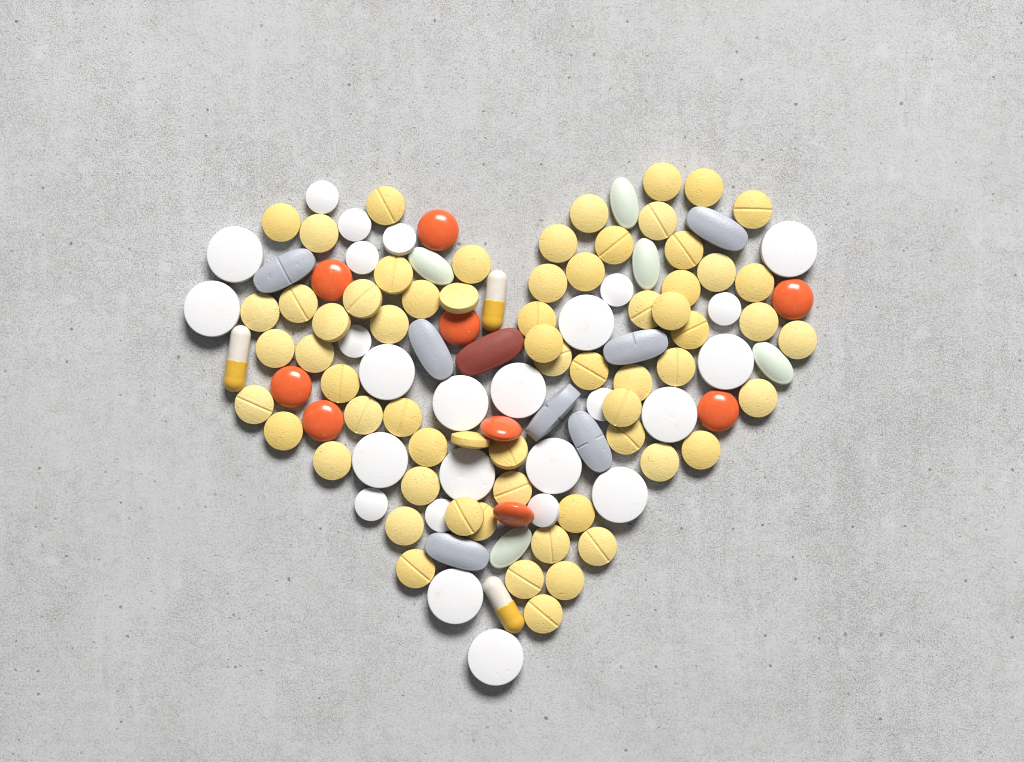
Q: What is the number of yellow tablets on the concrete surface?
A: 64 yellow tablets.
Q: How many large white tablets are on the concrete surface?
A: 15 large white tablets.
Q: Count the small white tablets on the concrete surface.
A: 11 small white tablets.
